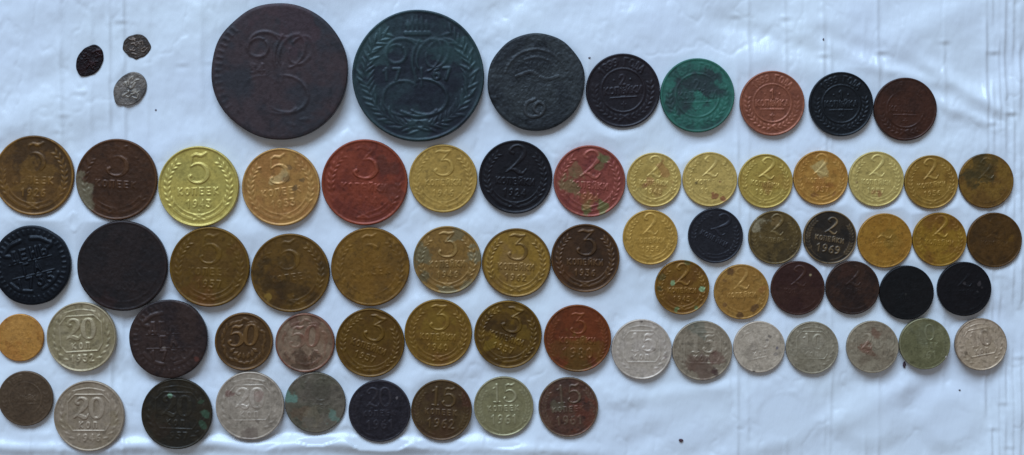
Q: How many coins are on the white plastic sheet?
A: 72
